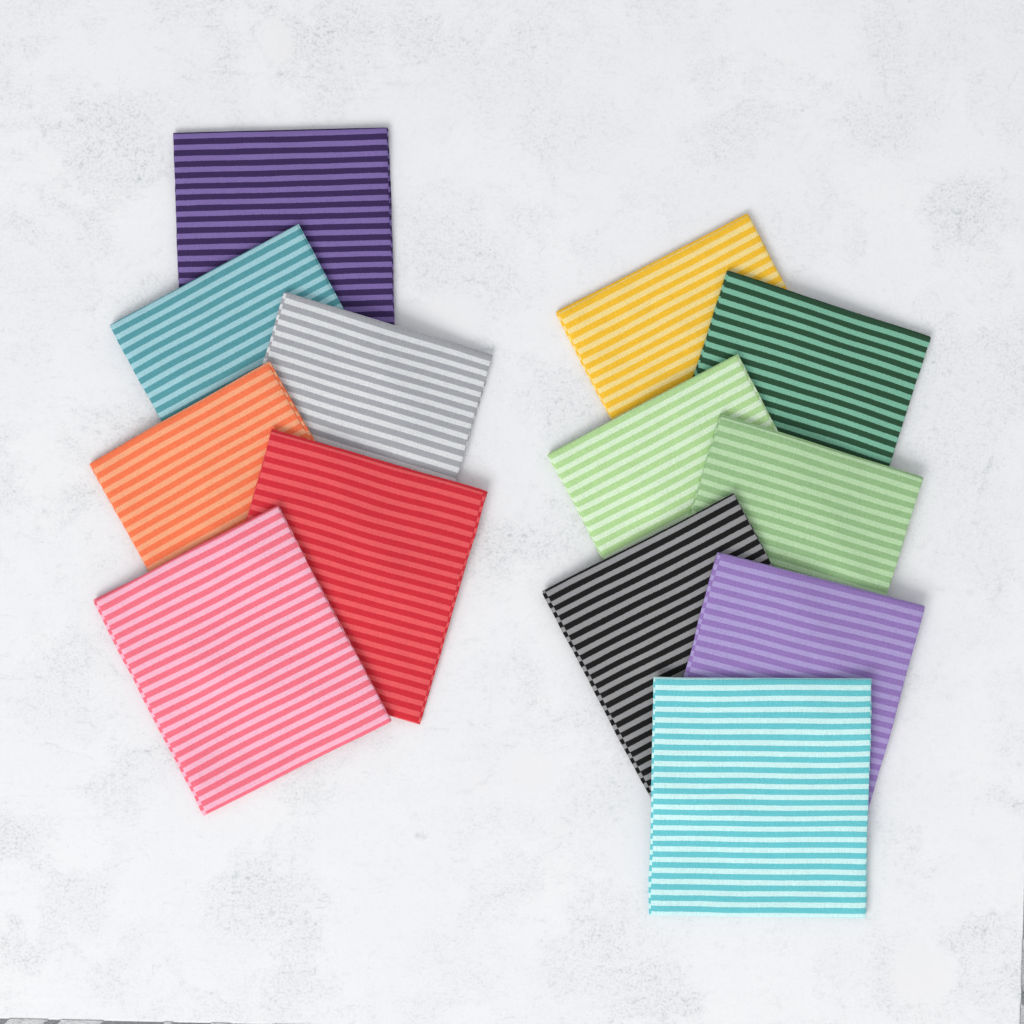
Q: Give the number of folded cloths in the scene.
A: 13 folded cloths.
